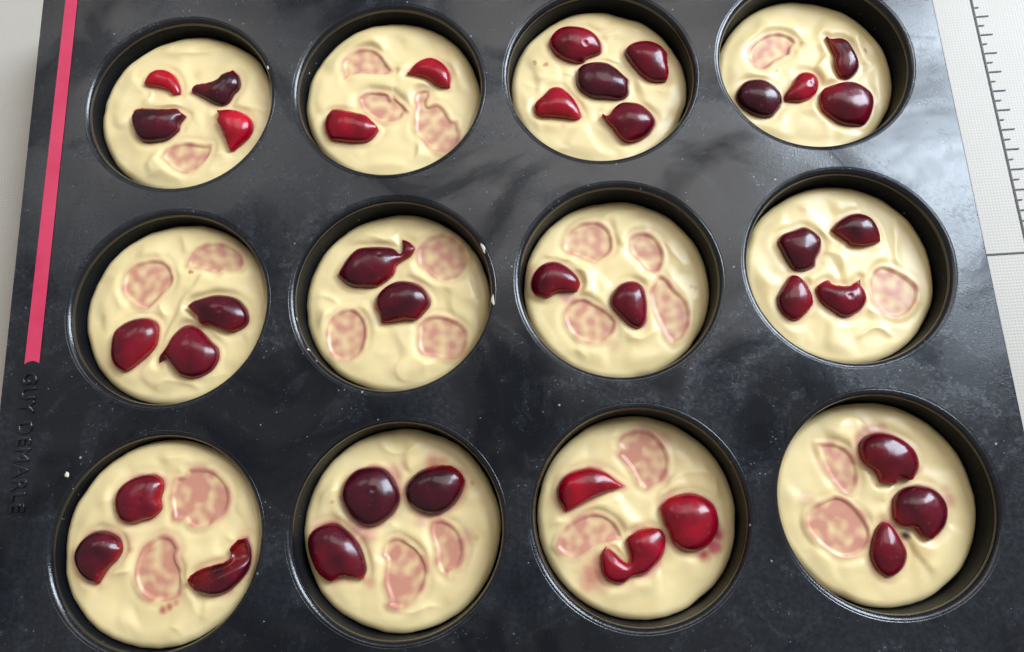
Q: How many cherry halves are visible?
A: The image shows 38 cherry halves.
